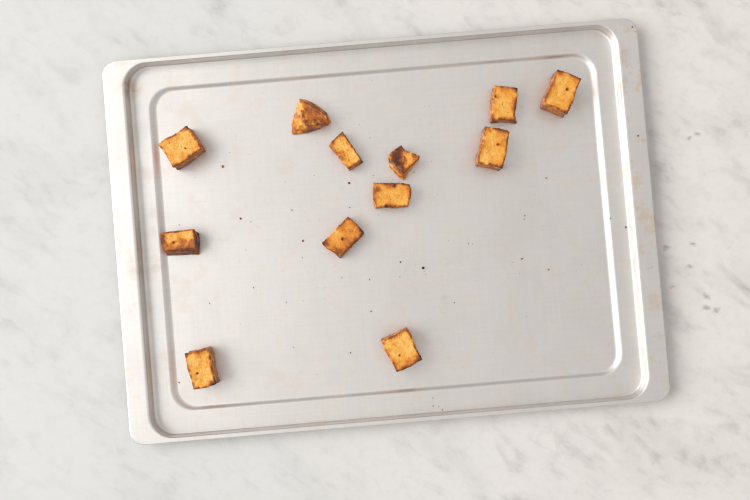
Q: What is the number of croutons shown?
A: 12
